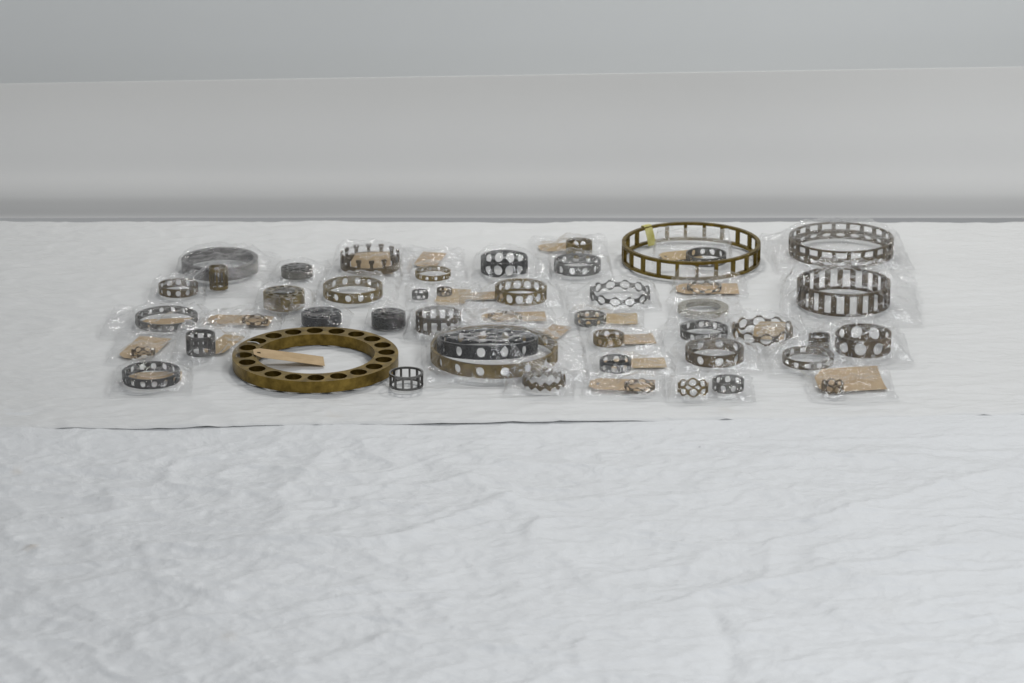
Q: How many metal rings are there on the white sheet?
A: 48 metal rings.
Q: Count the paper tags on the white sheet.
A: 21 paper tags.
